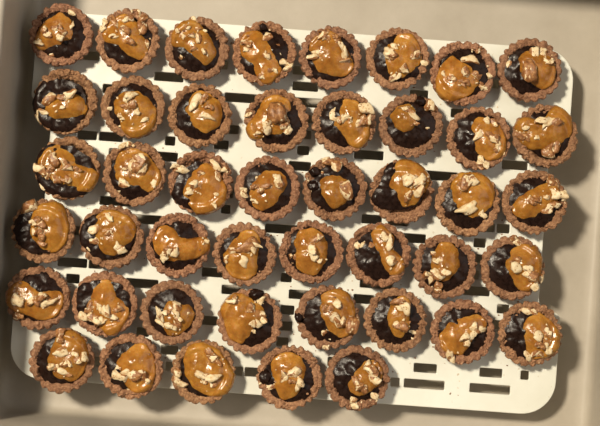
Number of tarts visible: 45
